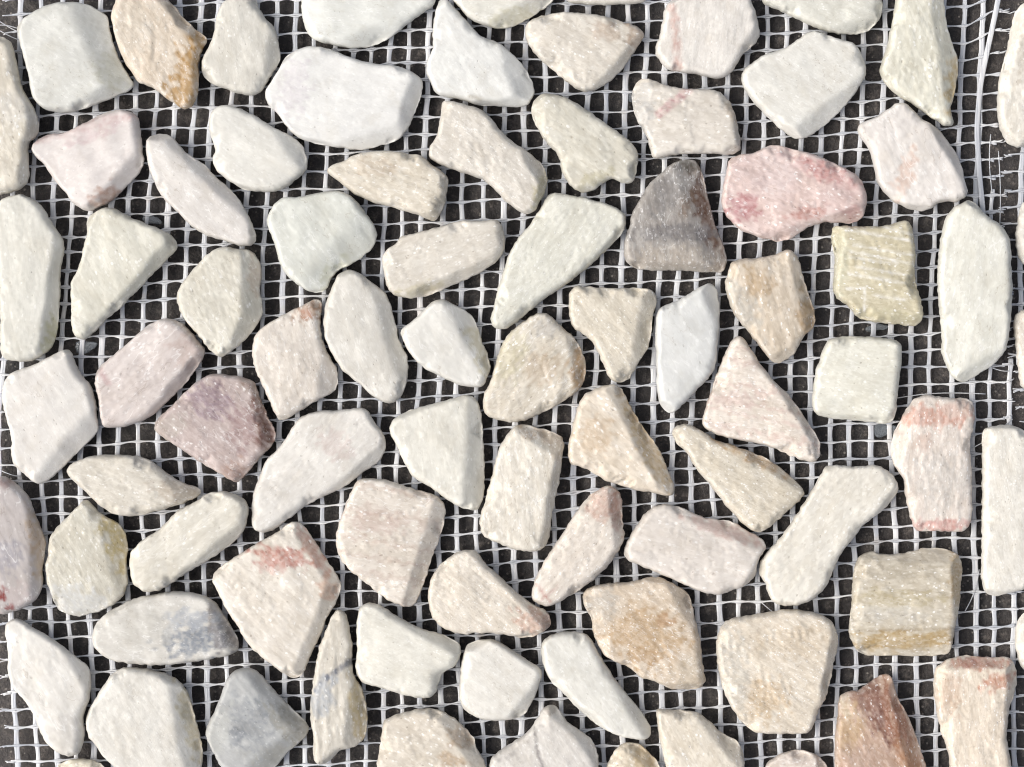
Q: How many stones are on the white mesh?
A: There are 84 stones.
